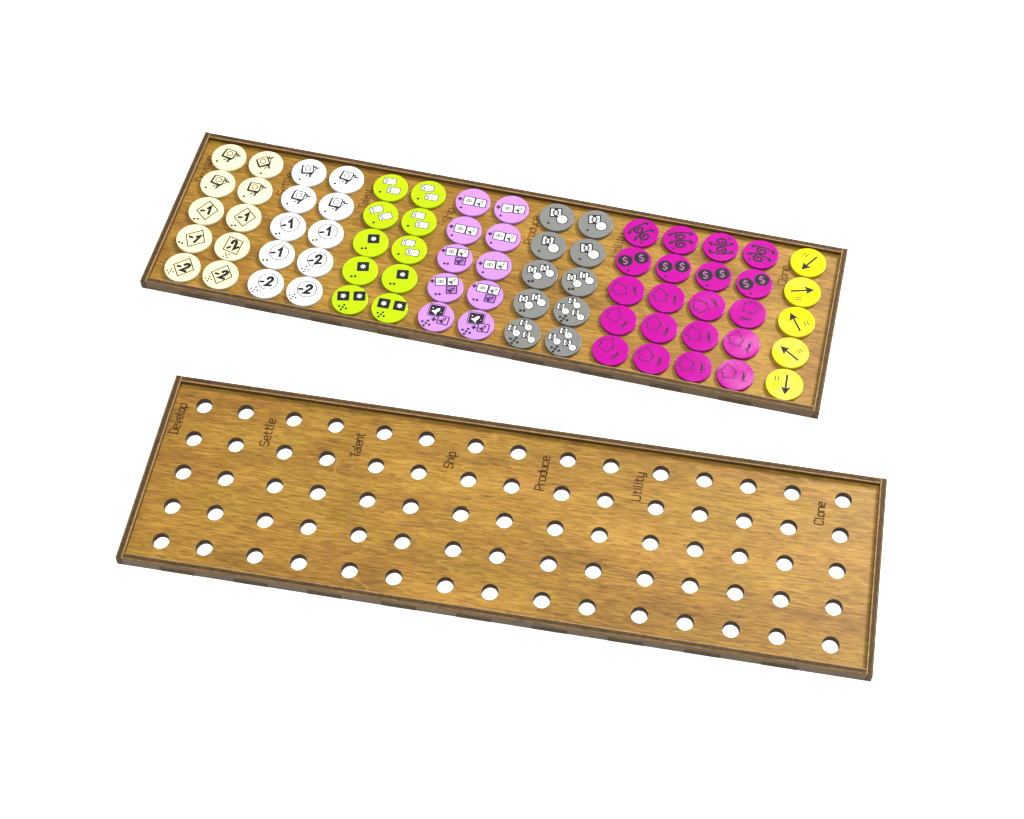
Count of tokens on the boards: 75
